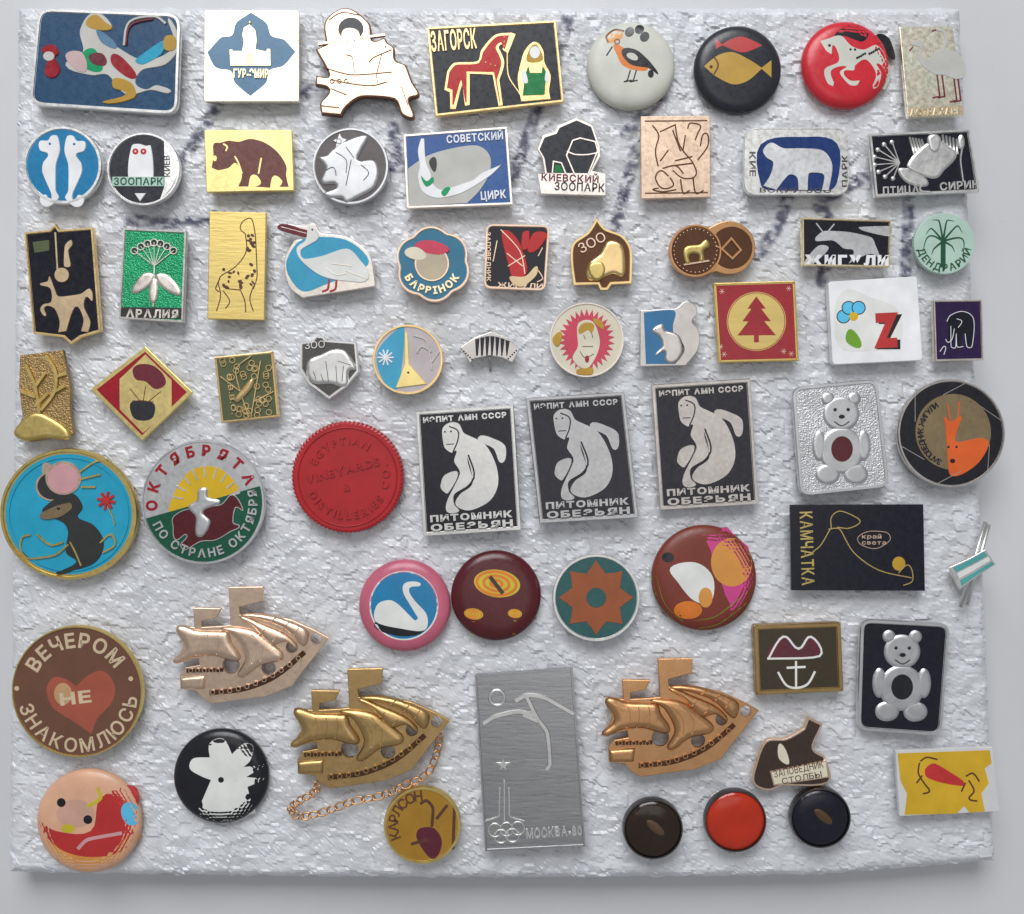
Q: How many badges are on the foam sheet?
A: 67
